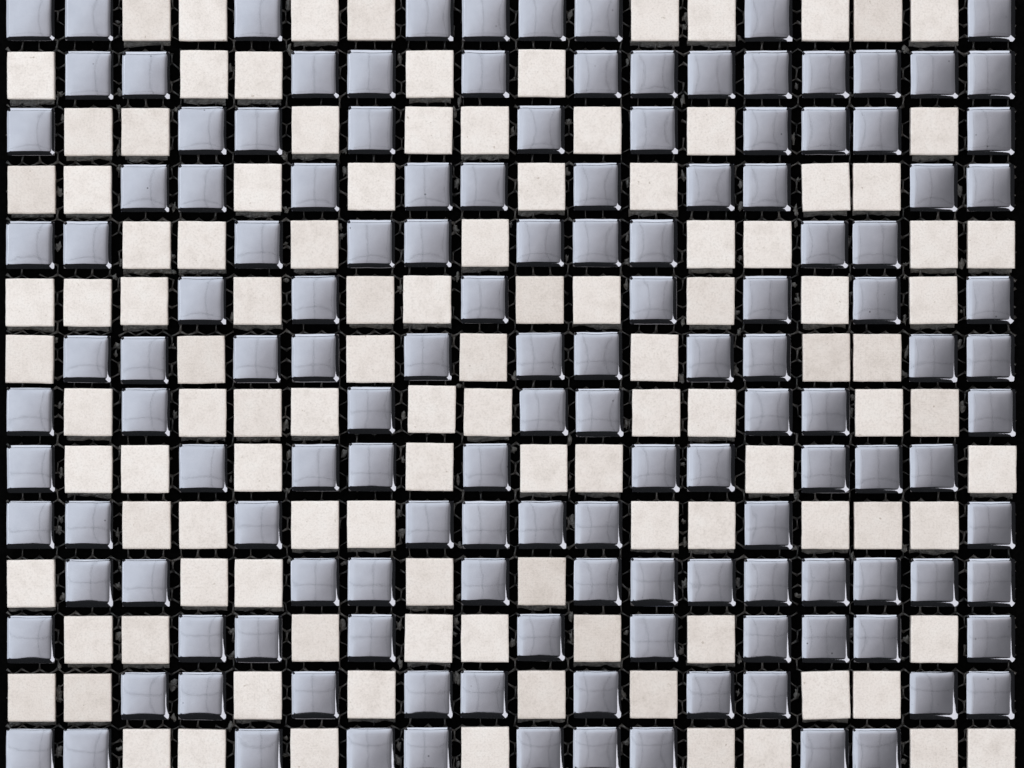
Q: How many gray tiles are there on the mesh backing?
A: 140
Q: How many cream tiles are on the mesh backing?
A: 112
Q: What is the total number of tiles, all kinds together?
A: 252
